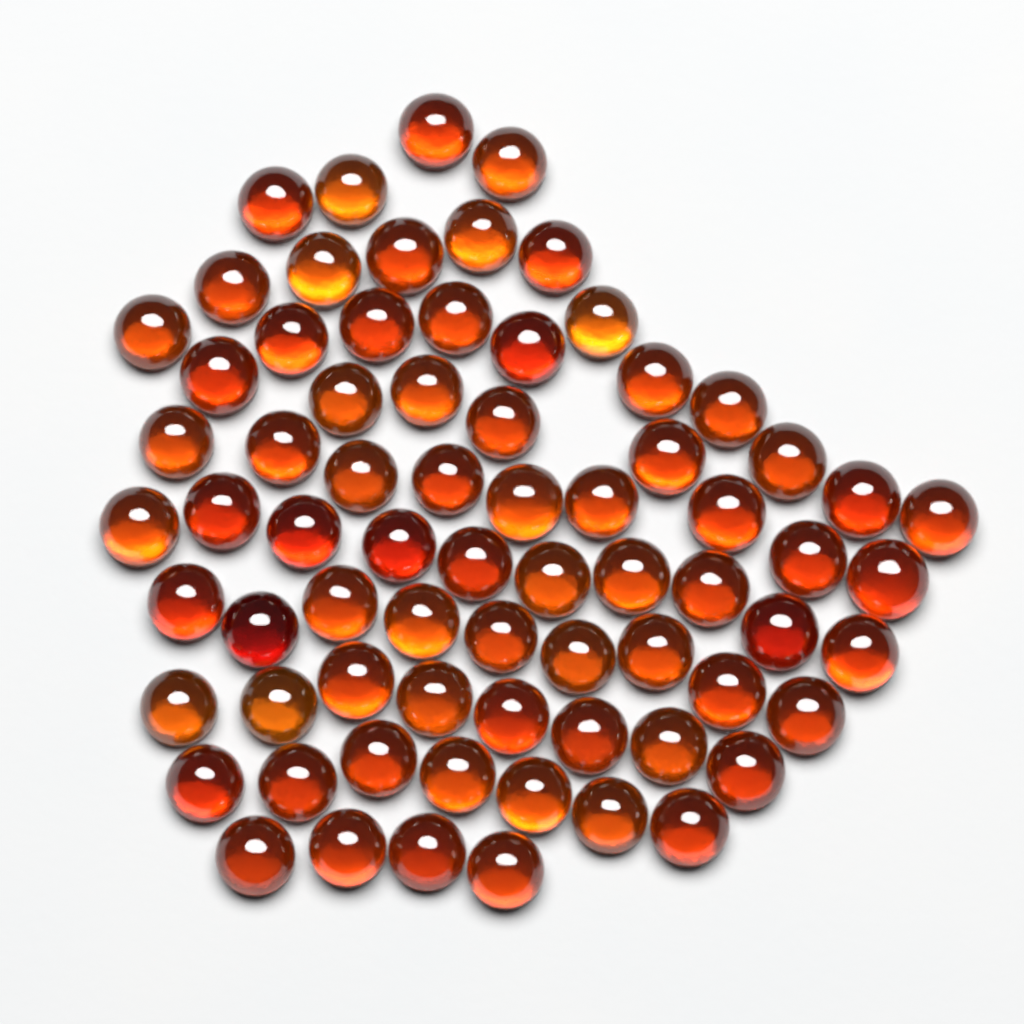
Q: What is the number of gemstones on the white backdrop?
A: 72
